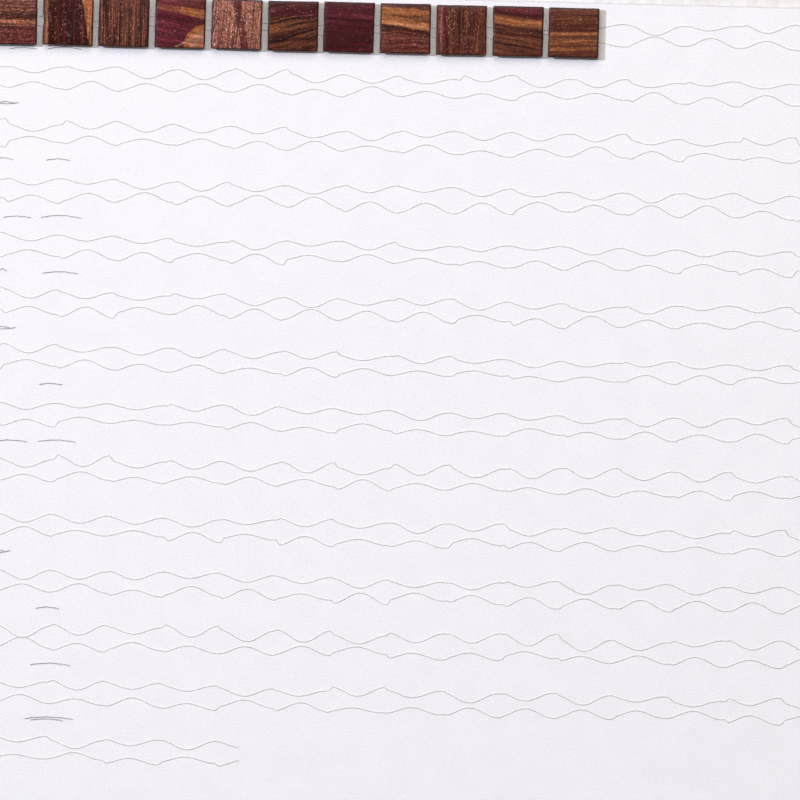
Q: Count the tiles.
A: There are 11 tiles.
